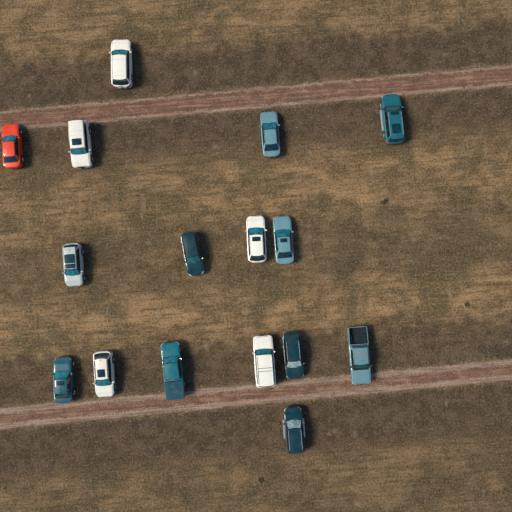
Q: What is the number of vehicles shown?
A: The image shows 16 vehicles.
